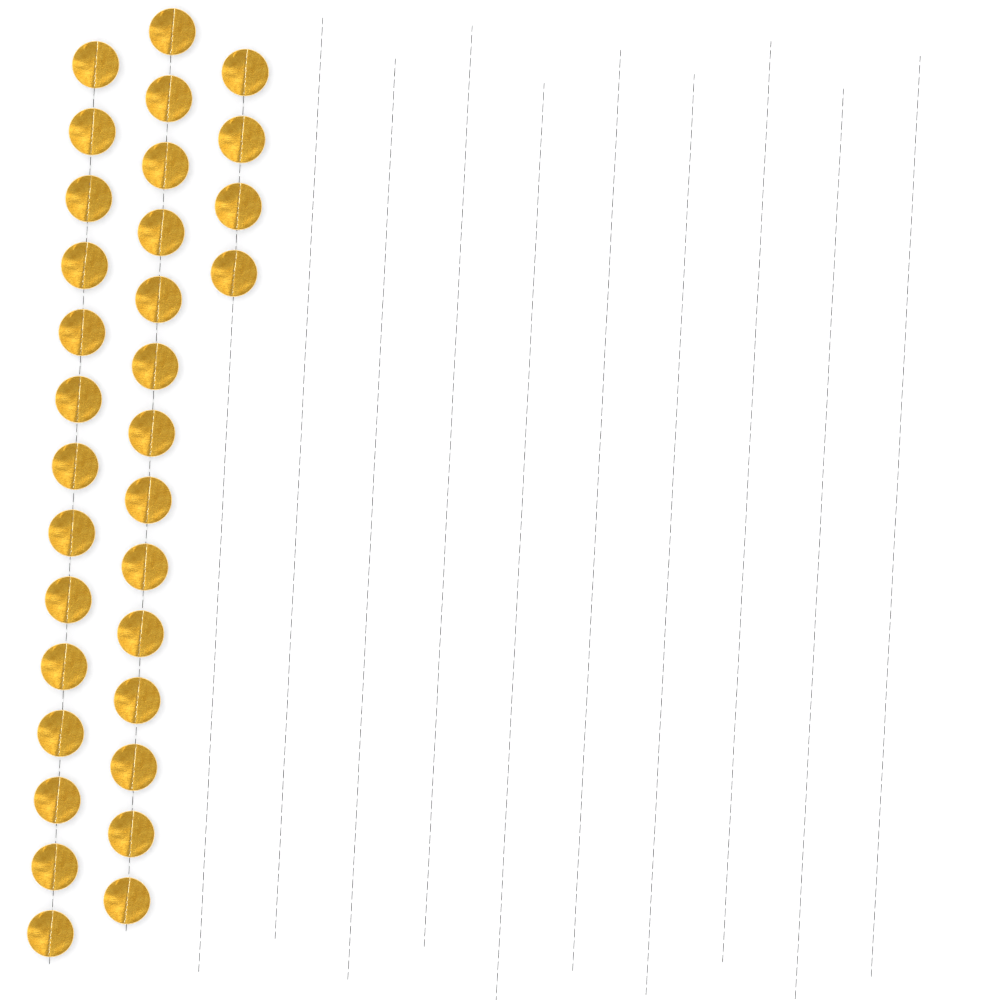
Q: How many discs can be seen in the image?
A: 32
